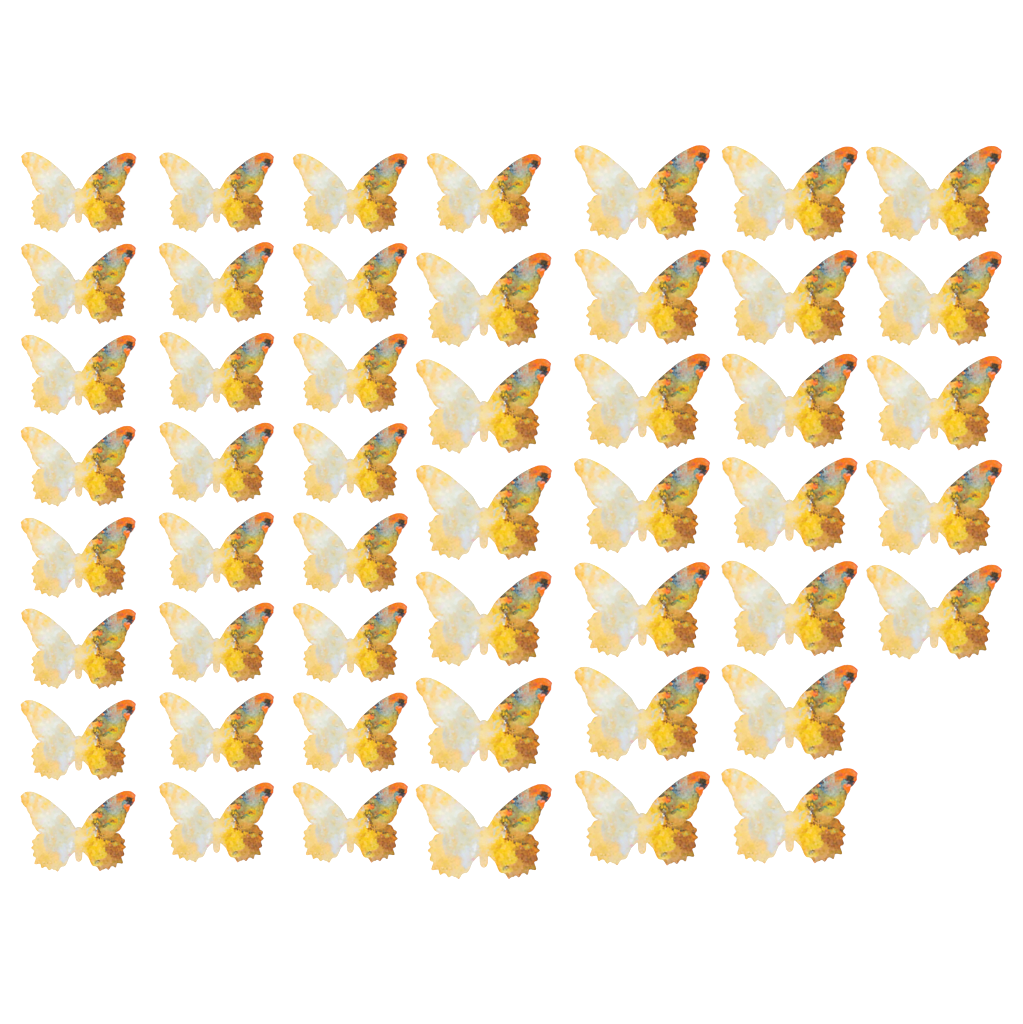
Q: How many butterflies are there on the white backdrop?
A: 50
